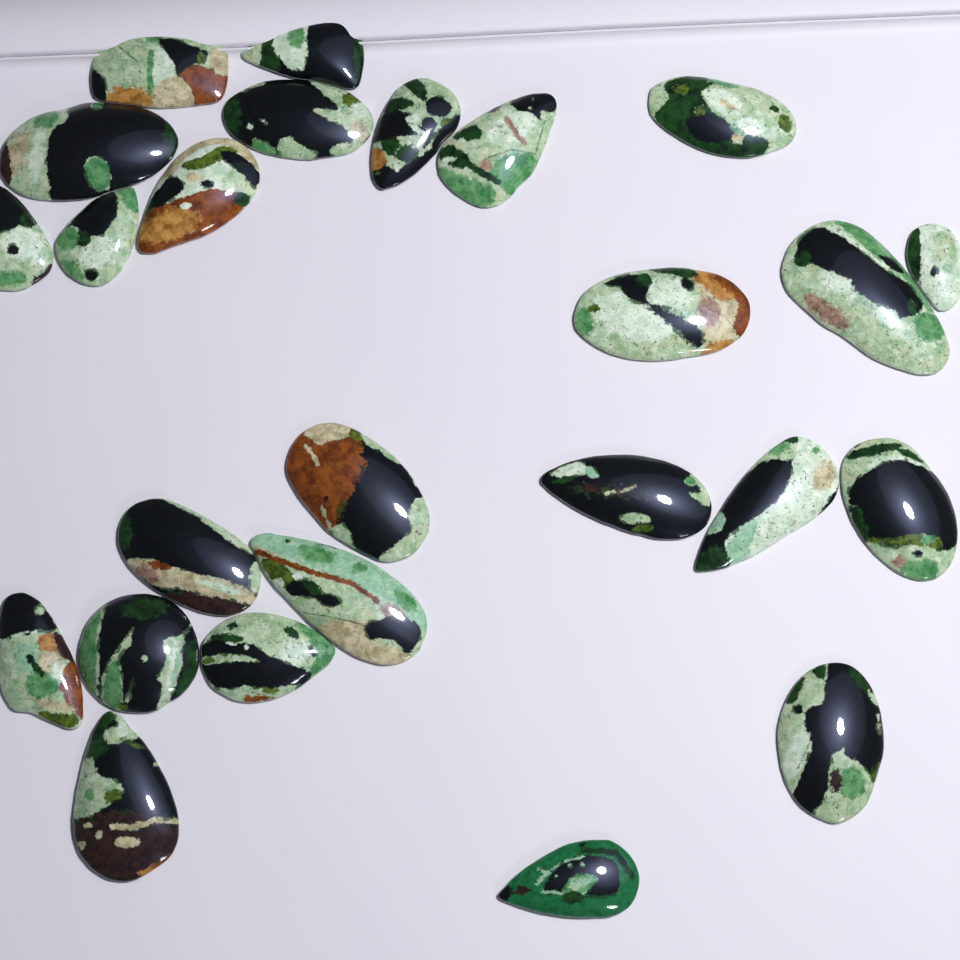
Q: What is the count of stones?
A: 25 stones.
